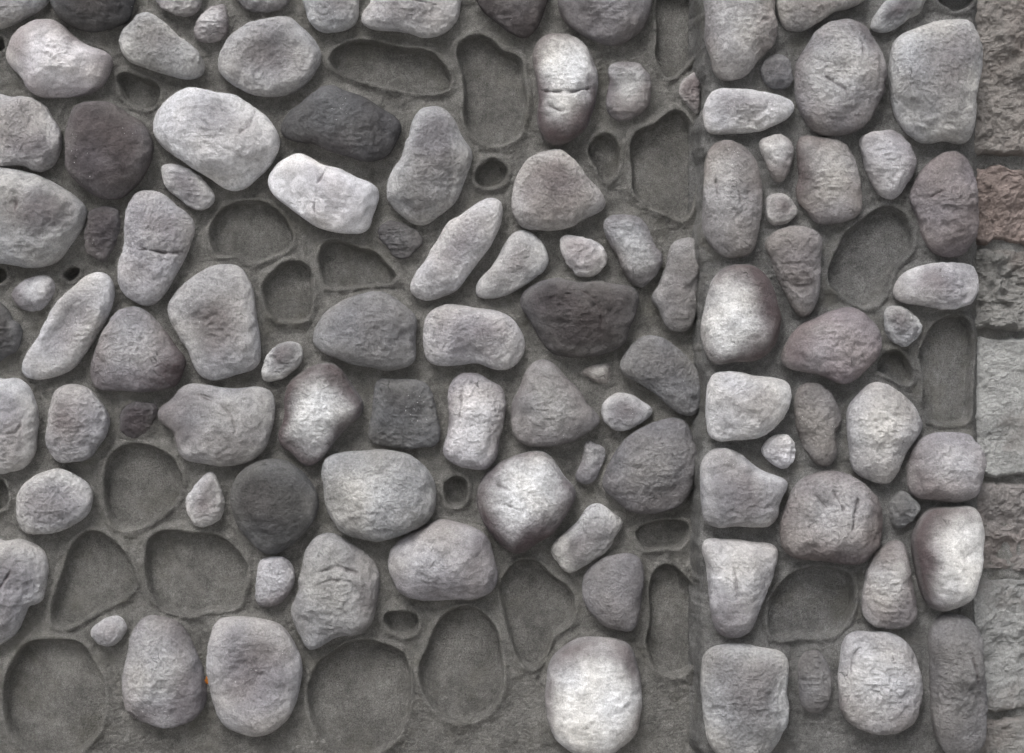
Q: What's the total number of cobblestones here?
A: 102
